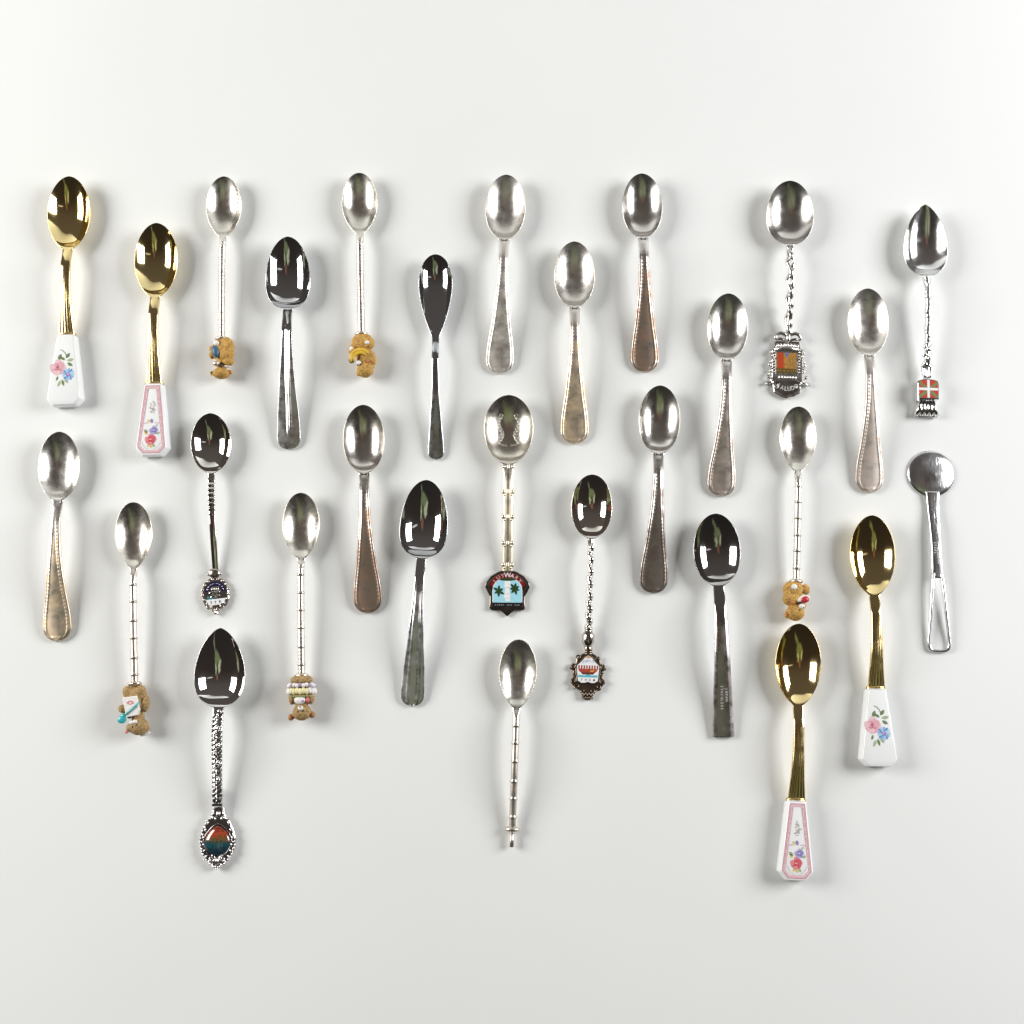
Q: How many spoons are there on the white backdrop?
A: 29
